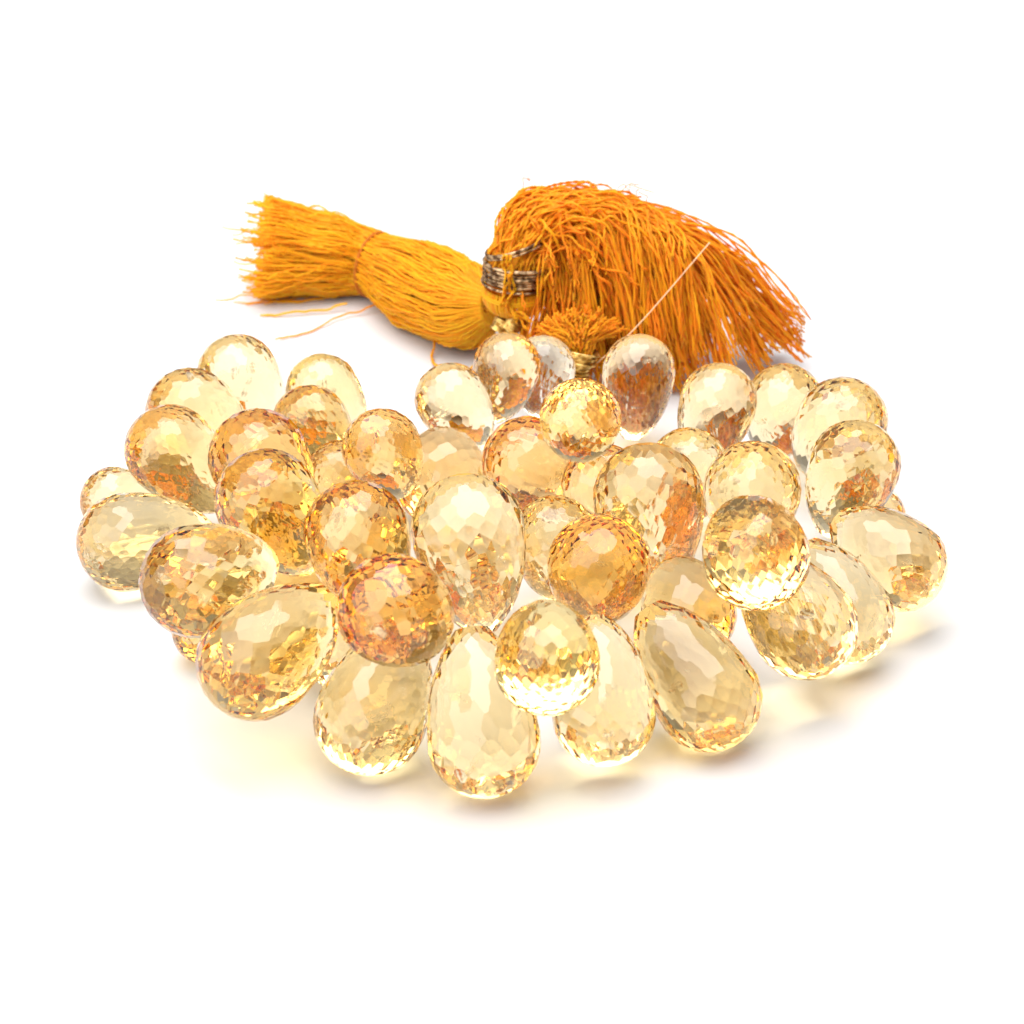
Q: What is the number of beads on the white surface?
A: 47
